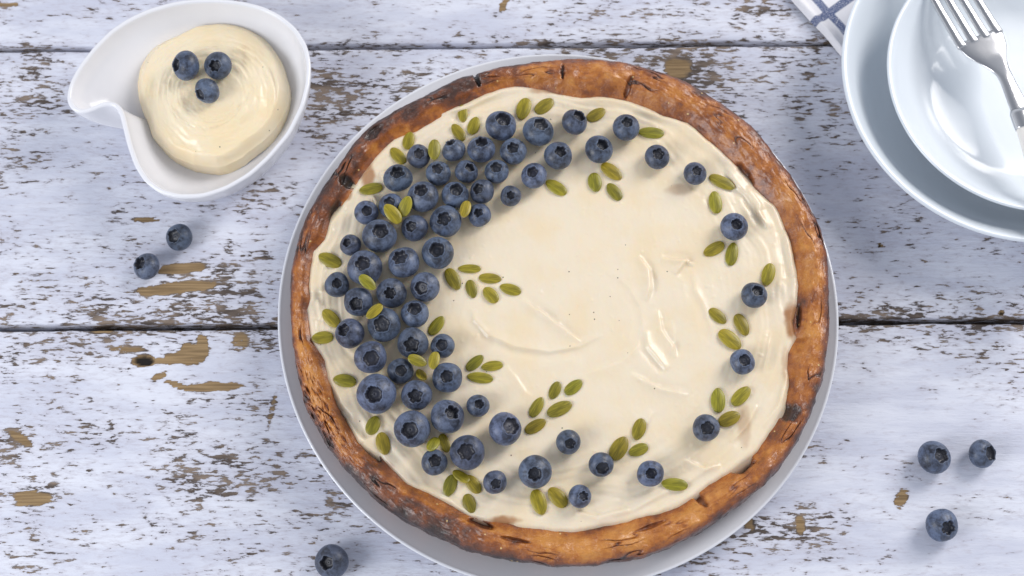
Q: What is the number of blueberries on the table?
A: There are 70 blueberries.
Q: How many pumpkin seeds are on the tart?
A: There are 67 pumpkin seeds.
